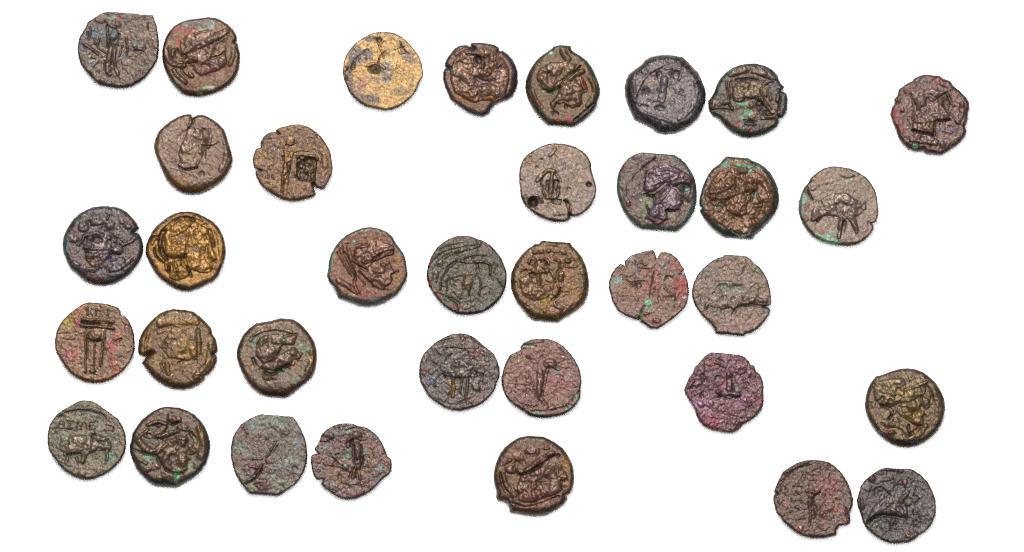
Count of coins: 35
